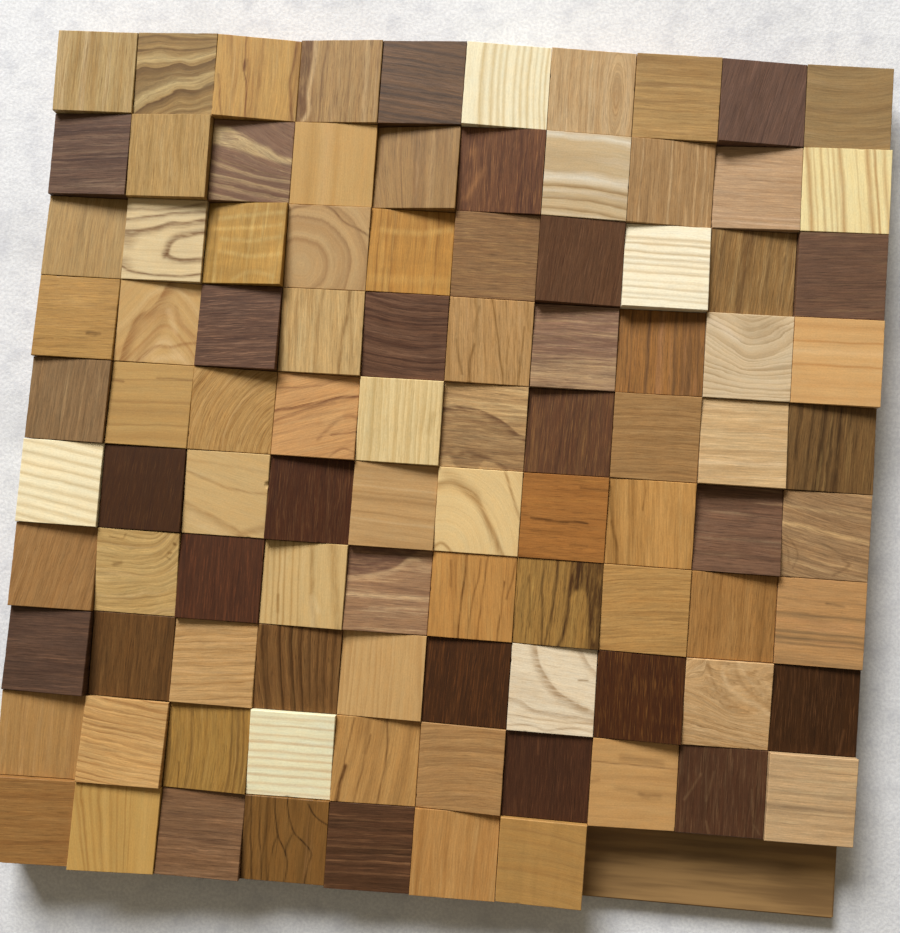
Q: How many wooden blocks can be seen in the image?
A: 97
